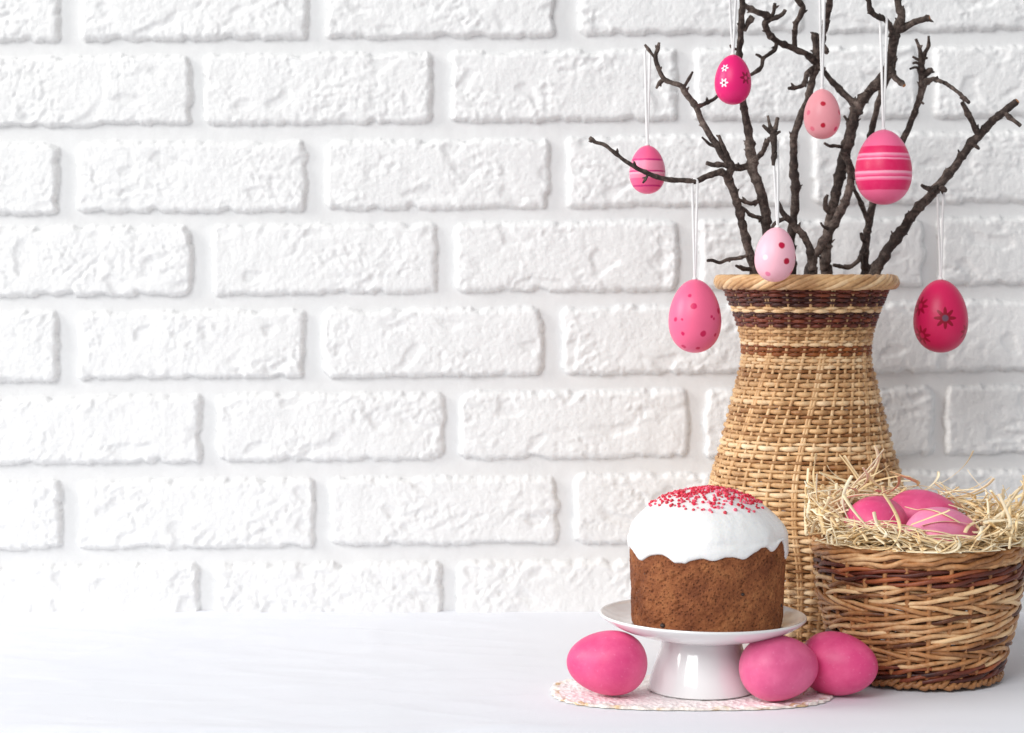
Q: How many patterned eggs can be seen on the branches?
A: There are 7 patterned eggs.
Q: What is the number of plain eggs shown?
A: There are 6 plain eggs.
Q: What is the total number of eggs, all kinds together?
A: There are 13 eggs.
